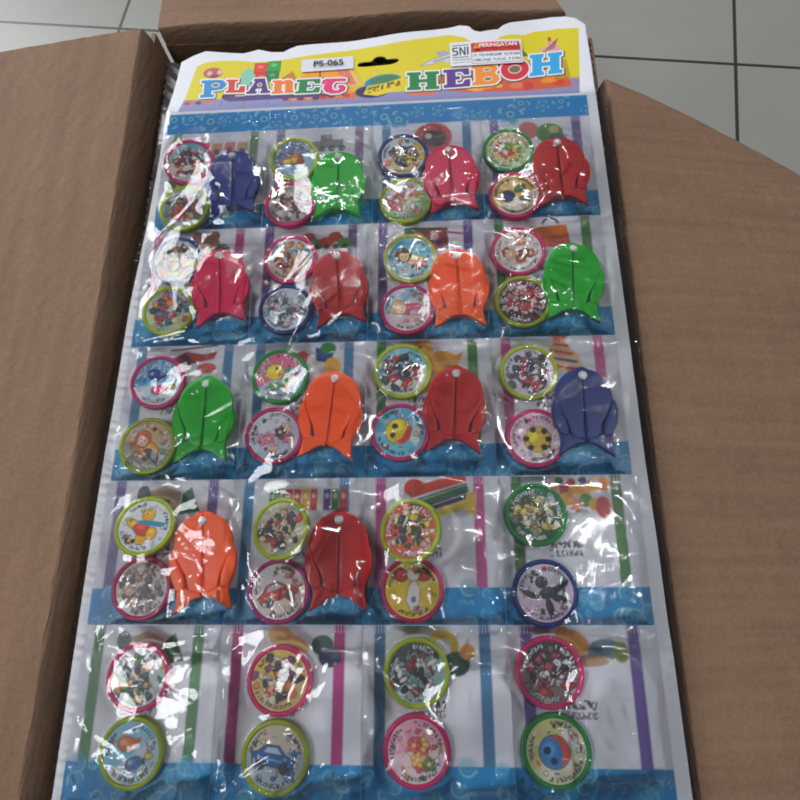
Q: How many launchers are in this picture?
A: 14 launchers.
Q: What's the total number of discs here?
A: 40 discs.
